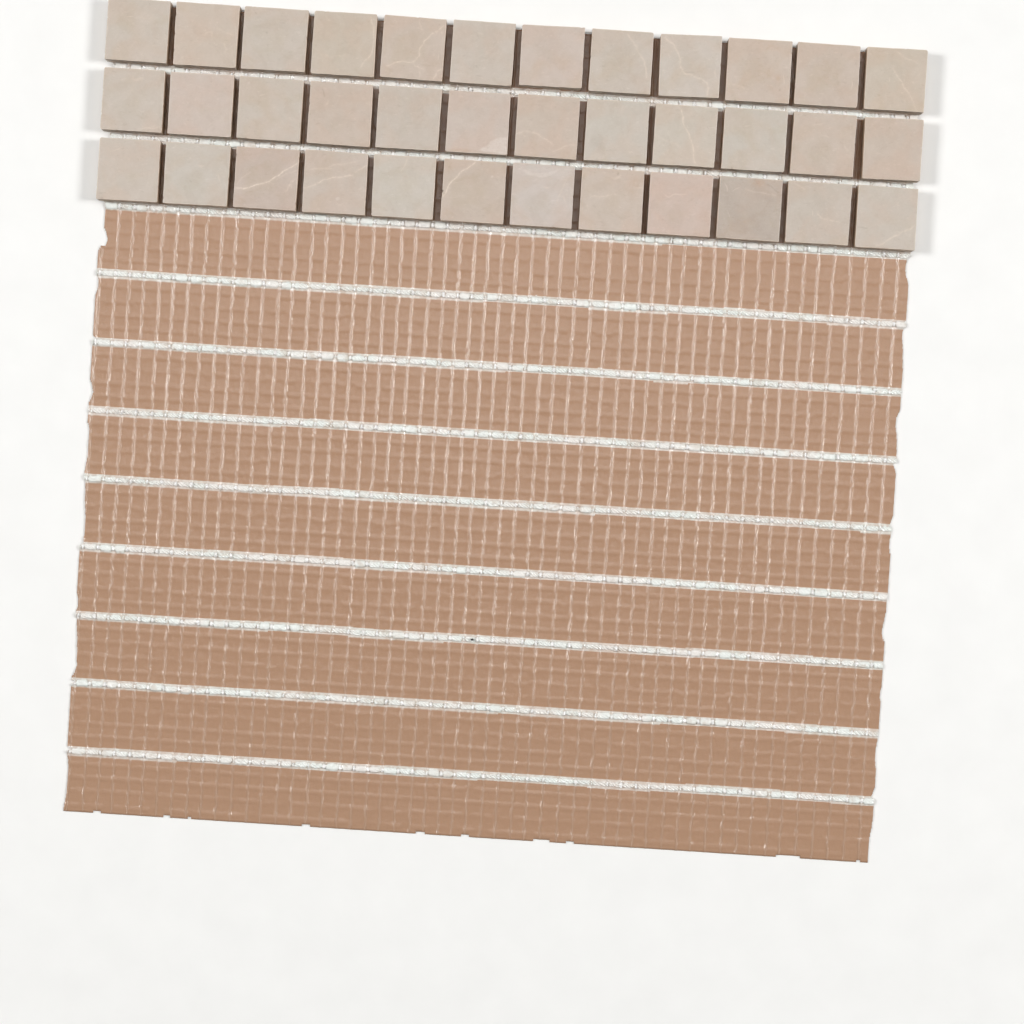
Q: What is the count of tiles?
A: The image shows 36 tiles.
